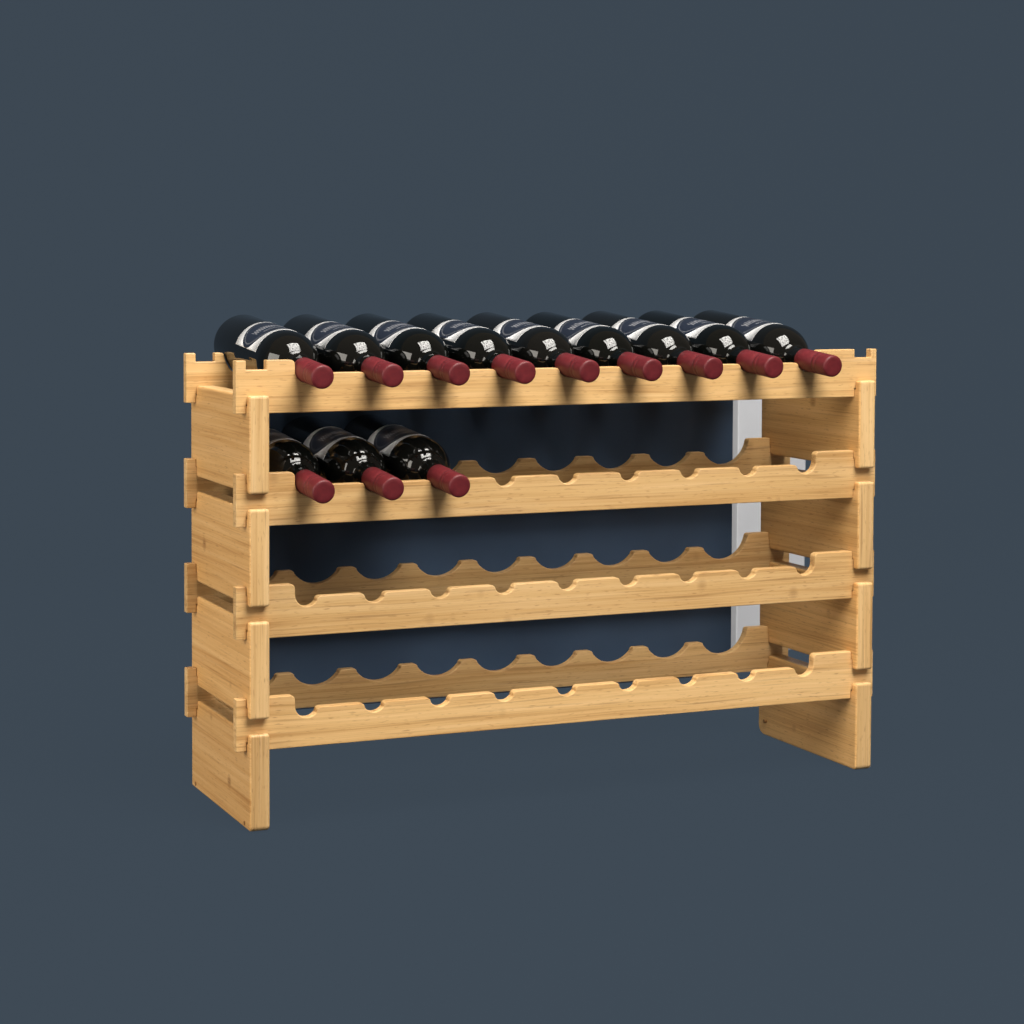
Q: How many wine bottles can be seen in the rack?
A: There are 12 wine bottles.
